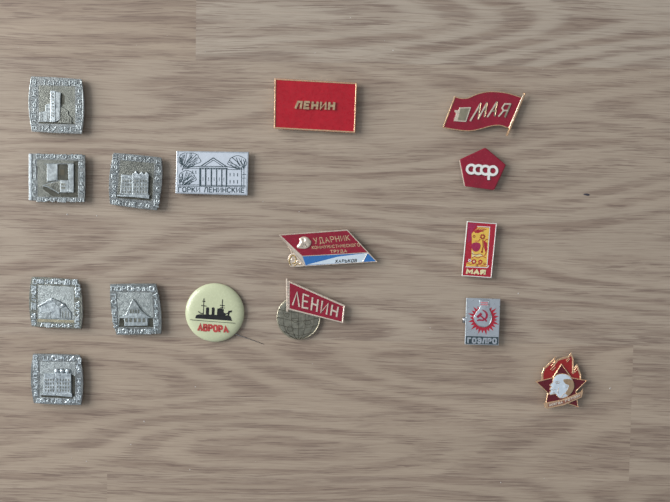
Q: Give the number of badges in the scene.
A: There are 16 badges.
